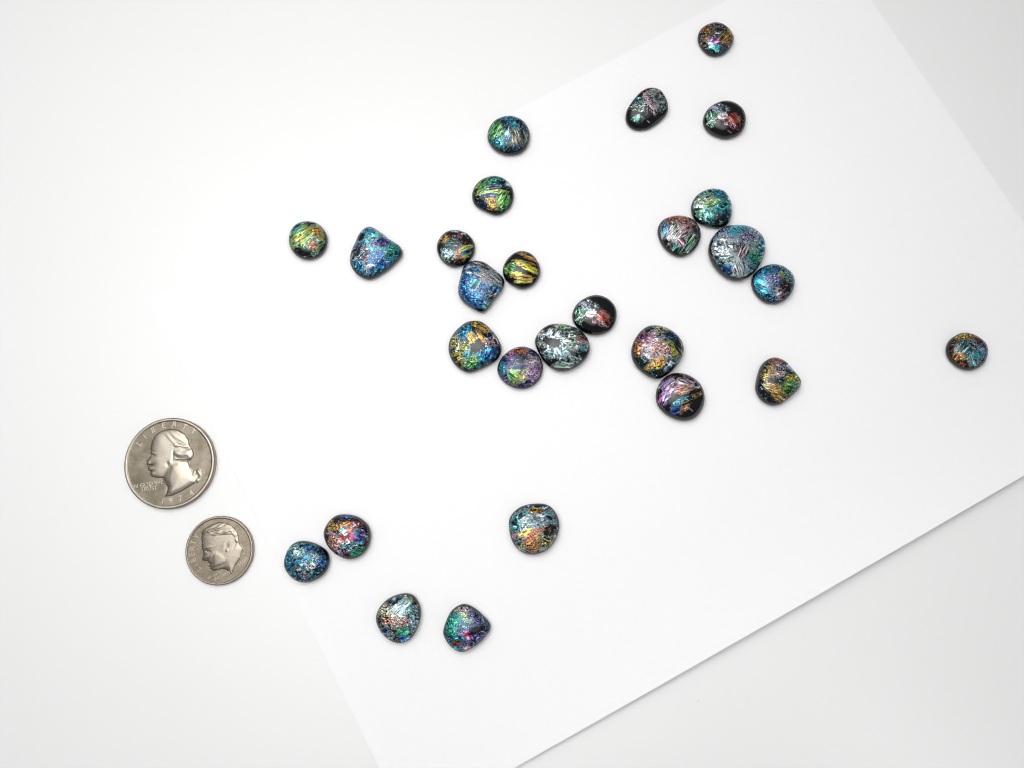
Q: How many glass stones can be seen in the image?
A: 27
